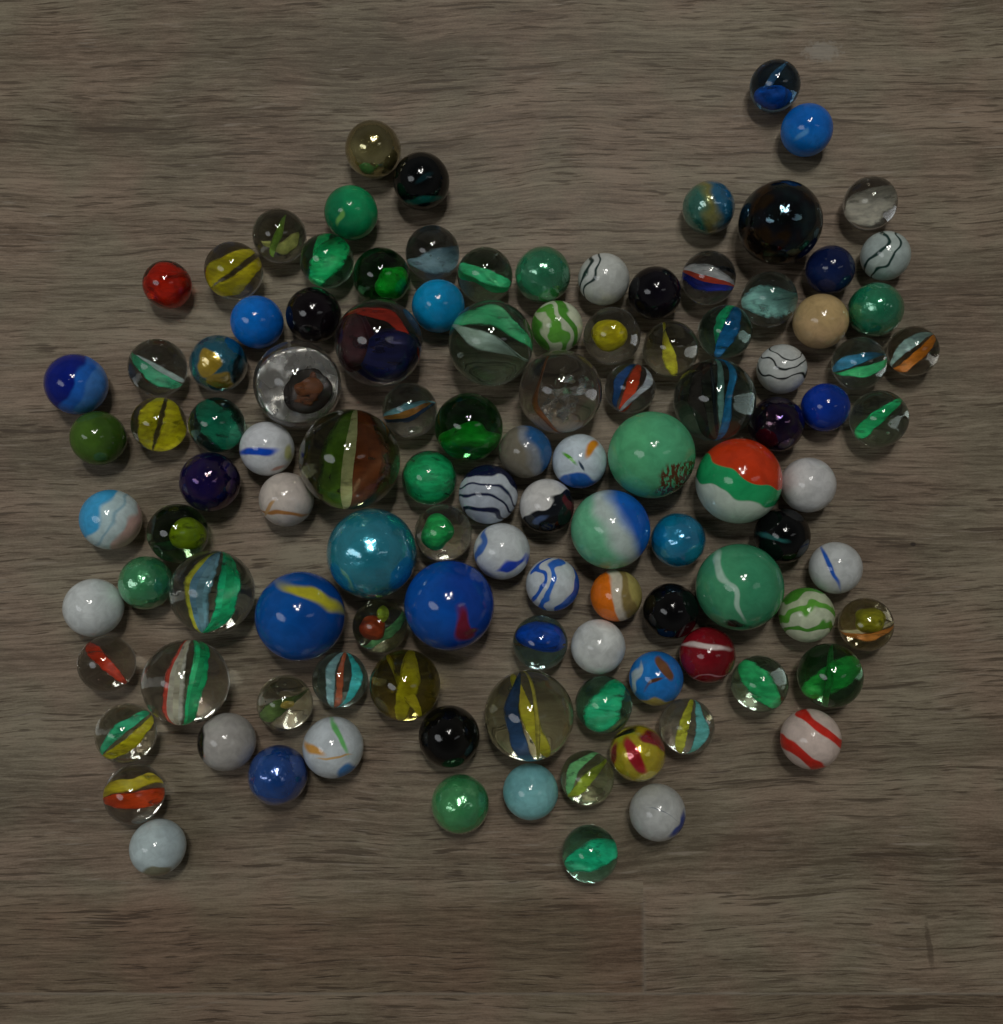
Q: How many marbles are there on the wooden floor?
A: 112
